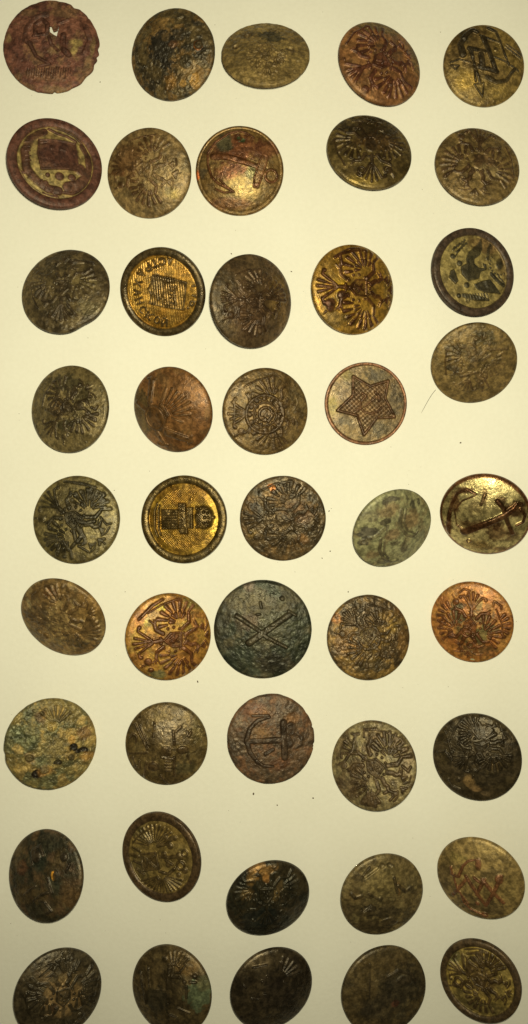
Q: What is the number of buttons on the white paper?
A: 45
